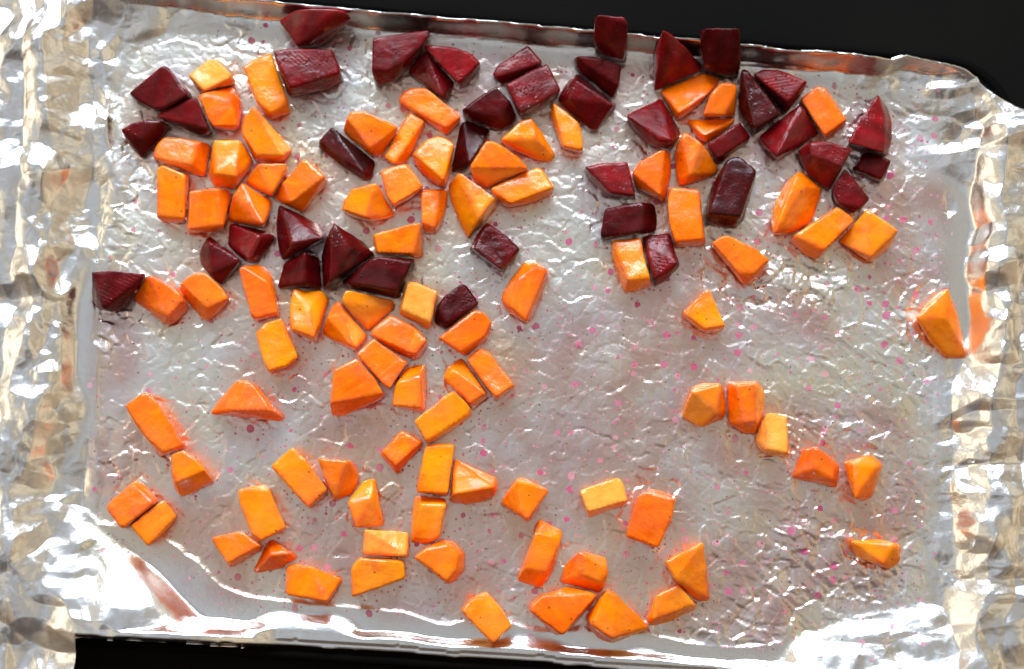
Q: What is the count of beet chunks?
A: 40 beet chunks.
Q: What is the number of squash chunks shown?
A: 90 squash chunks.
